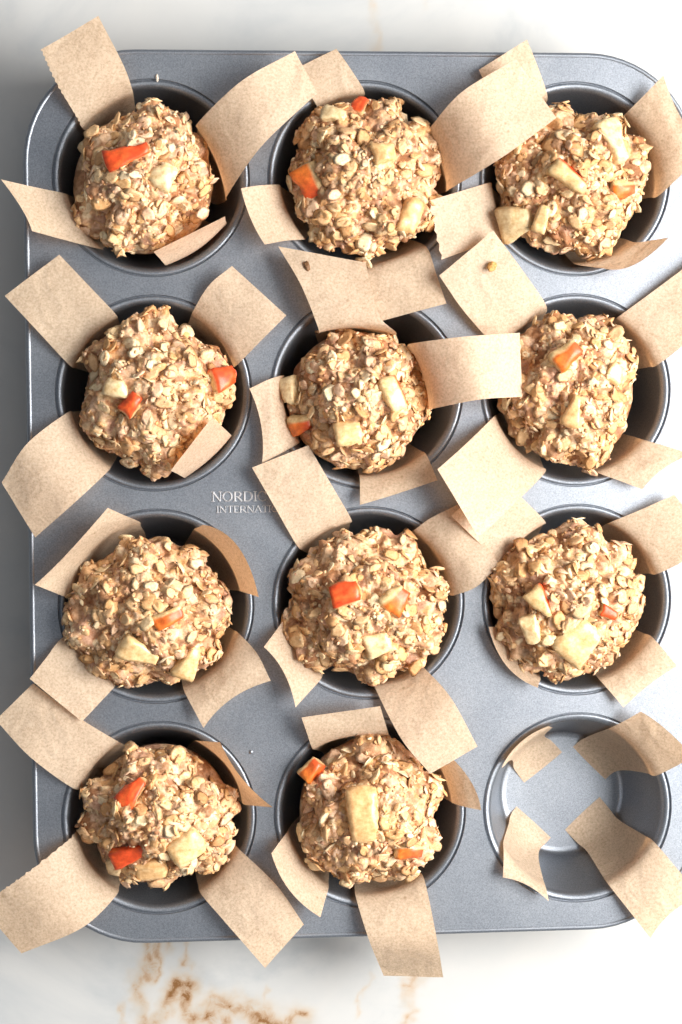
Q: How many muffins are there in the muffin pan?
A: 11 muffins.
